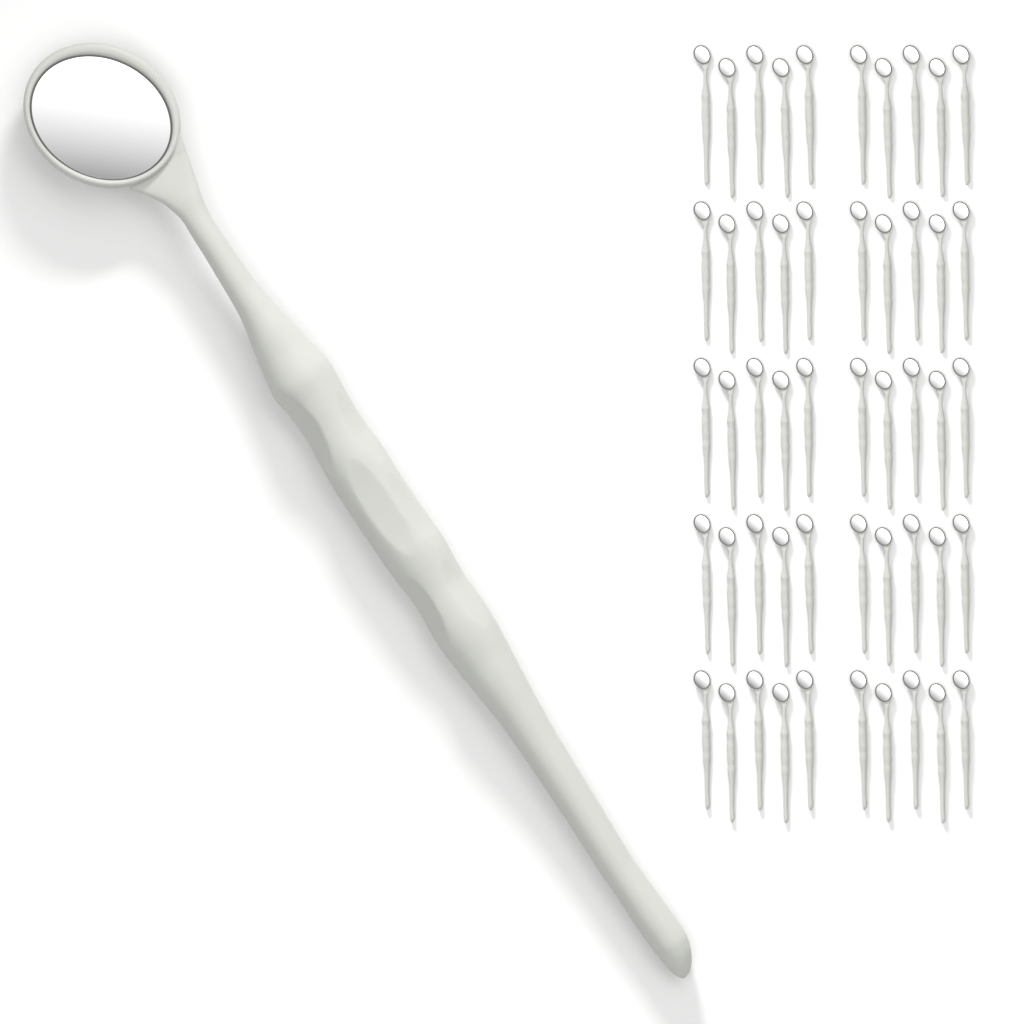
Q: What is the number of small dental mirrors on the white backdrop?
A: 50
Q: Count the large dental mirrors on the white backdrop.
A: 1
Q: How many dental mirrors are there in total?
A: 51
